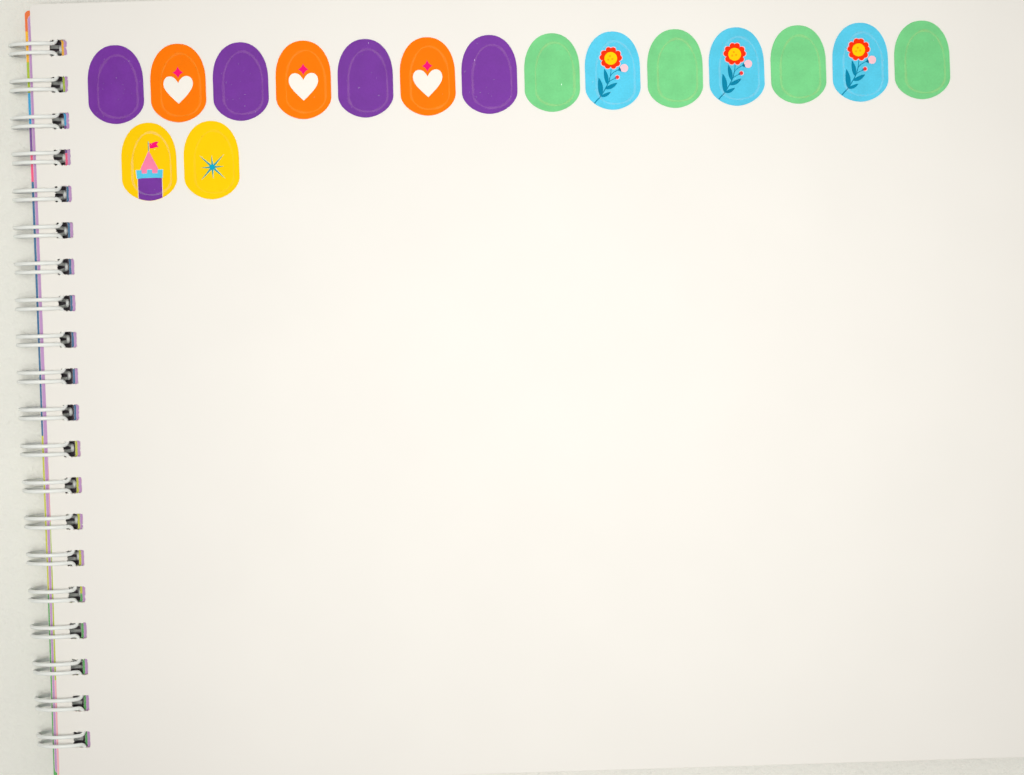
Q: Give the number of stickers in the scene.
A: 16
